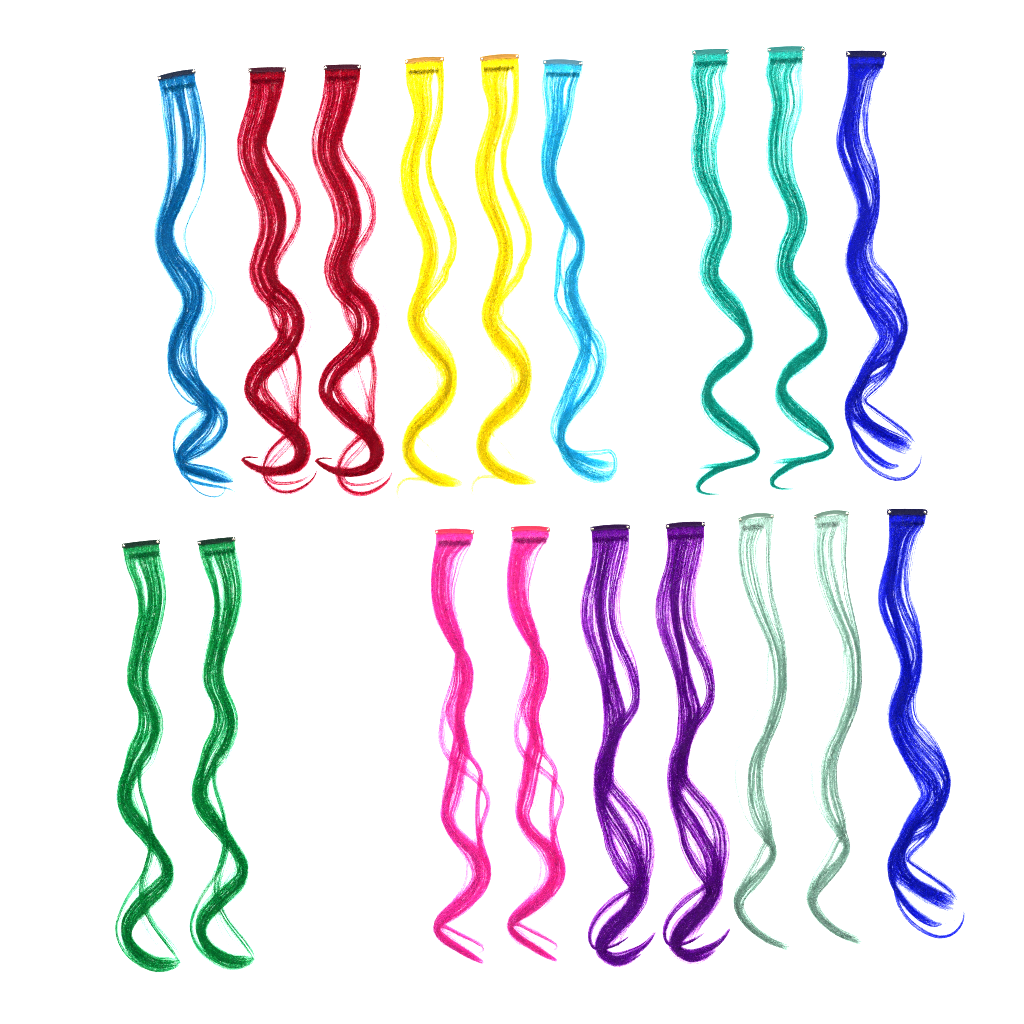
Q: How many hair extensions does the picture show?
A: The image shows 18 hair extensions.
